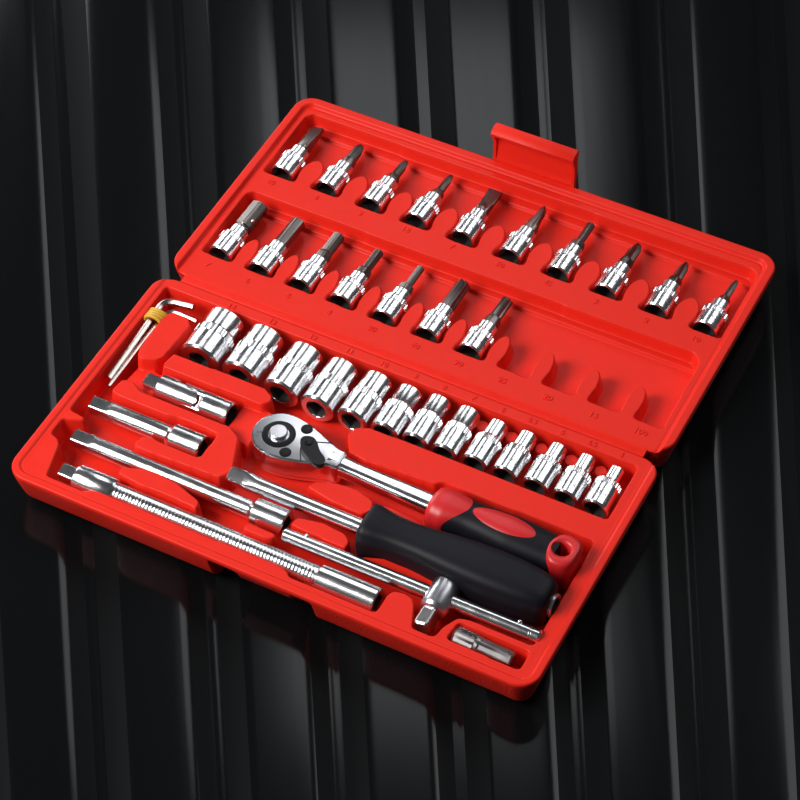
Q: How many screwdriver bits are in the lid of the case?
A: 17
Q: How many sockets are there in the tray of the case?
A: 13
